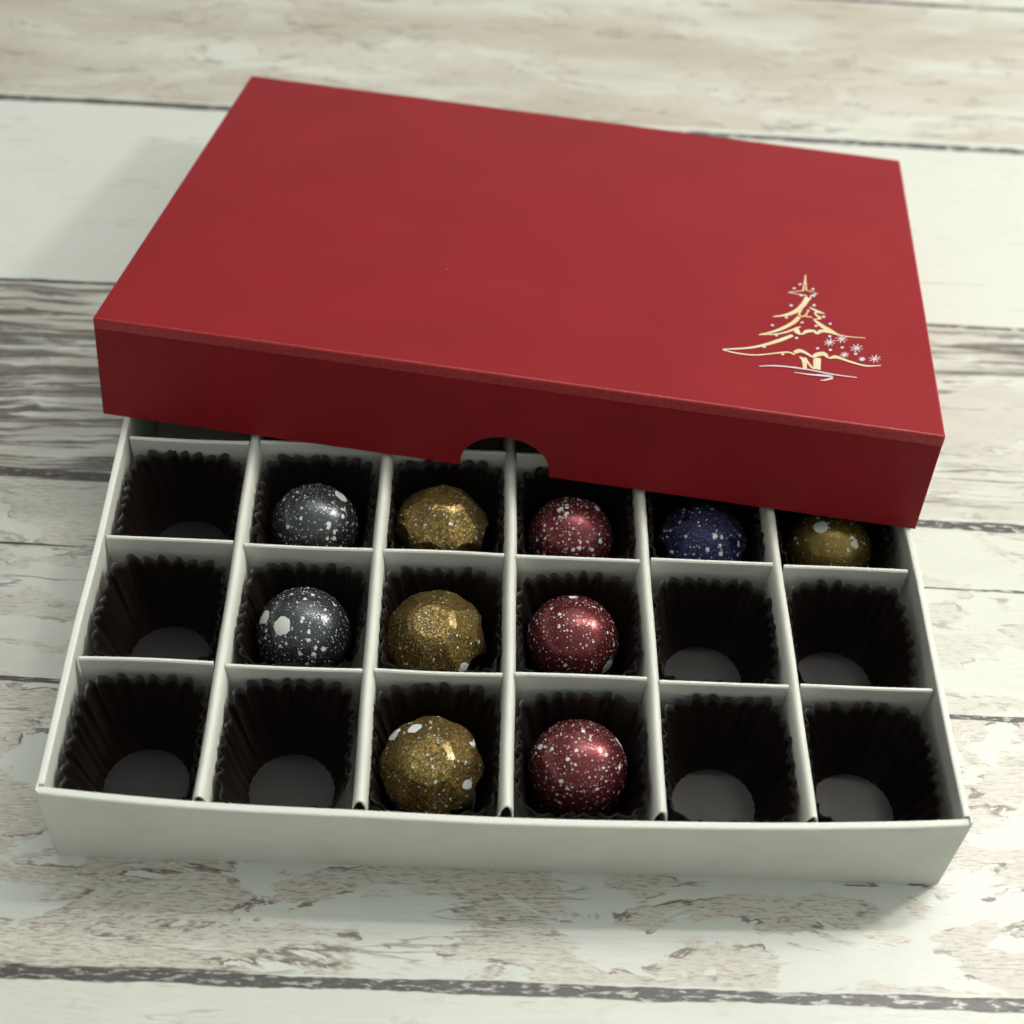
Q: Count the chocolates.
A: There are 10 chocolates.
